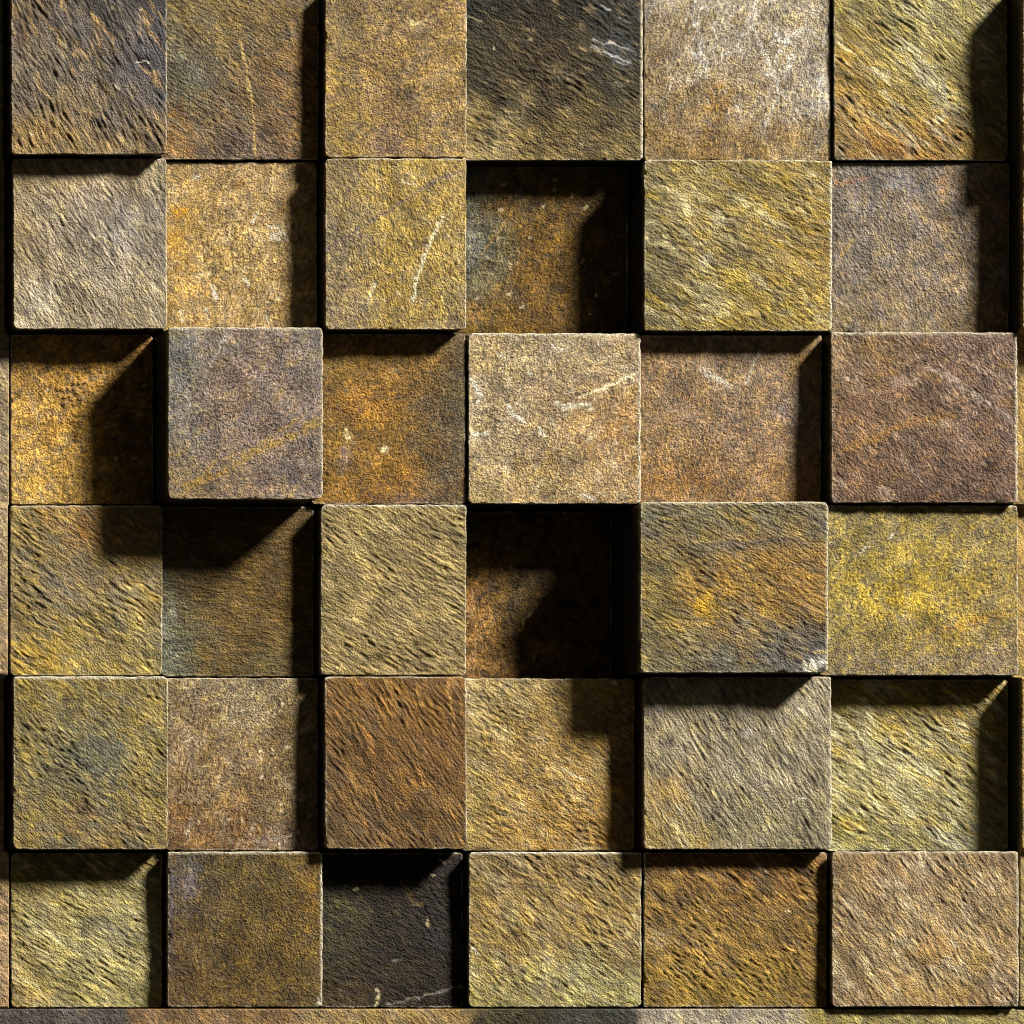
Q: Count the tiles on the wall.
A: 36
